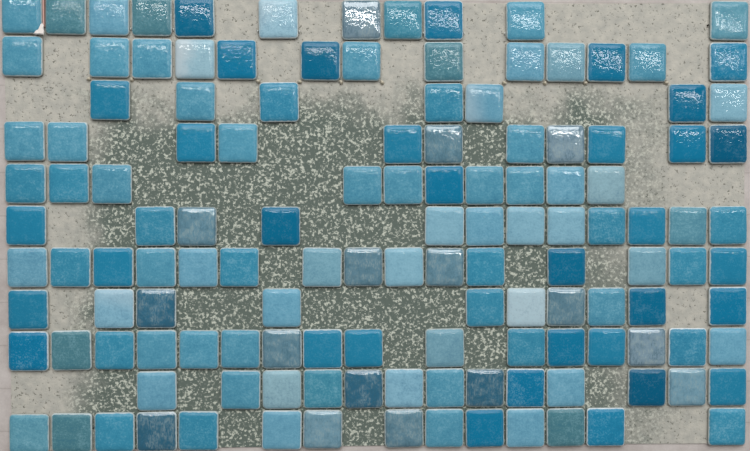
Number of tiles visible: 132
